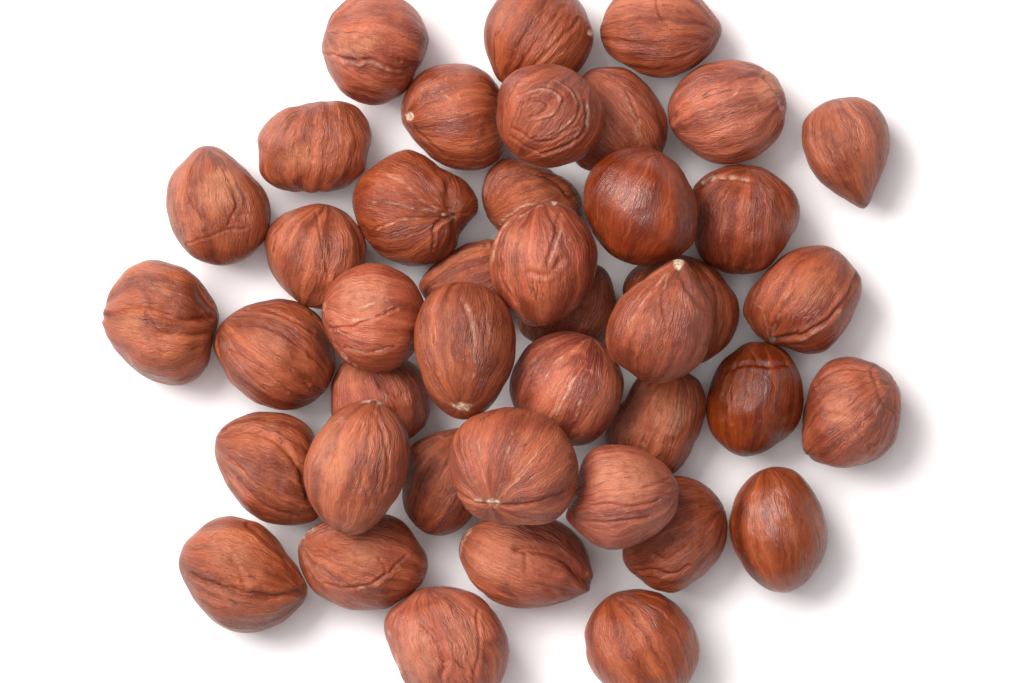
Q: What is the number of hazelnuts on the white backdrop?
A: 42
